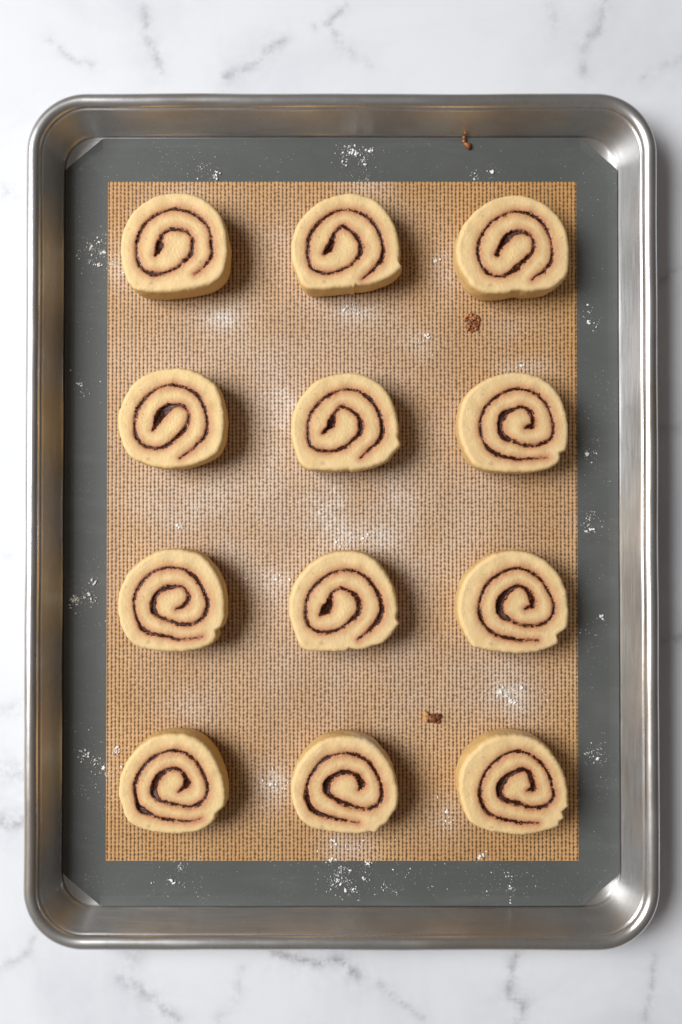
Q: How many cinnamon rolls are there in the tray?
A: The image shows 12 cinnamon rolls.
